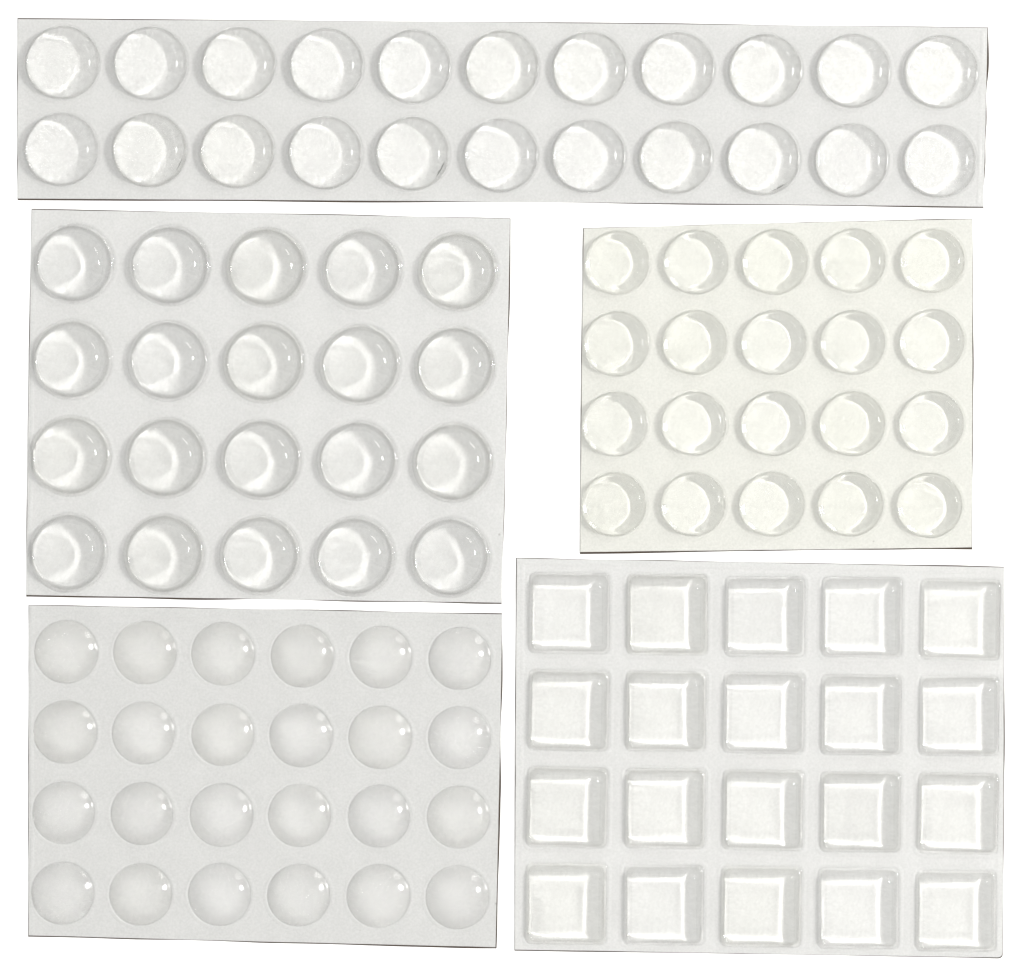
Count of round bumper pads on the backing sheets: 86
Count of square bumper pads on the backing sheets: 20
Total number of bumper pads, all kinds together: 106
